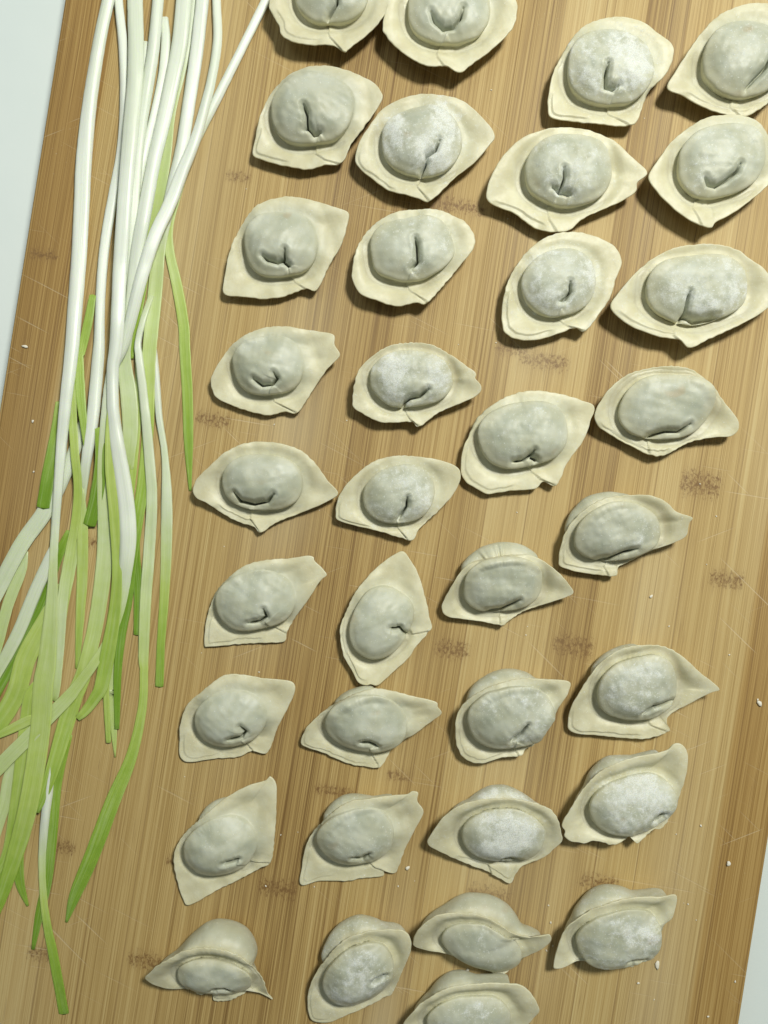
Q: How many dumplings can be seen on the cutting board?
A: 35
